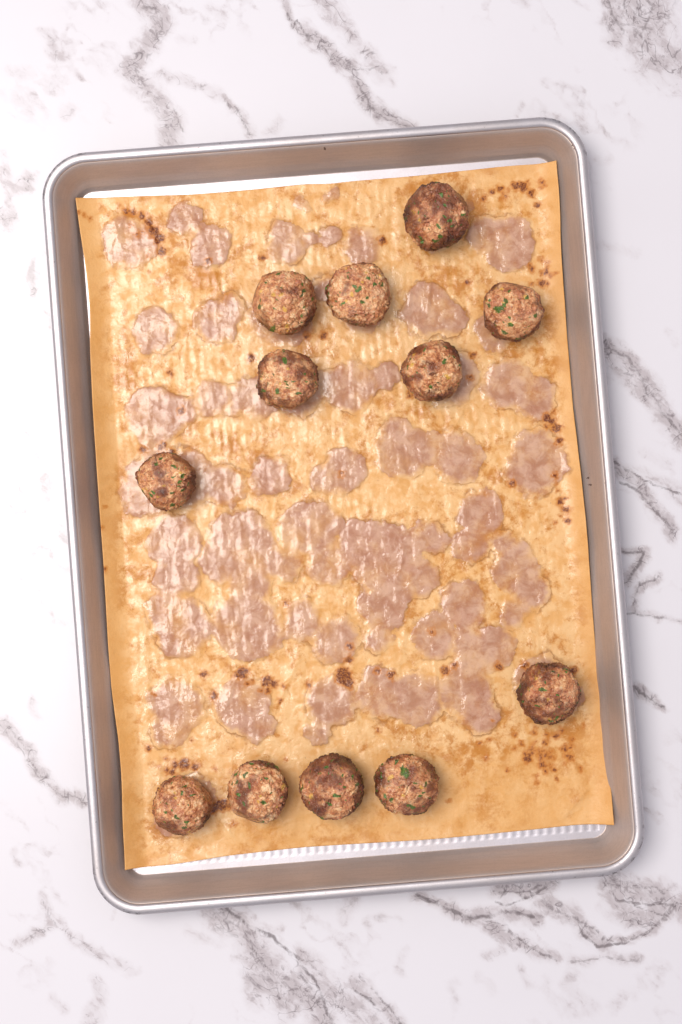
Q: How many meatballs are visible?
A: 12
